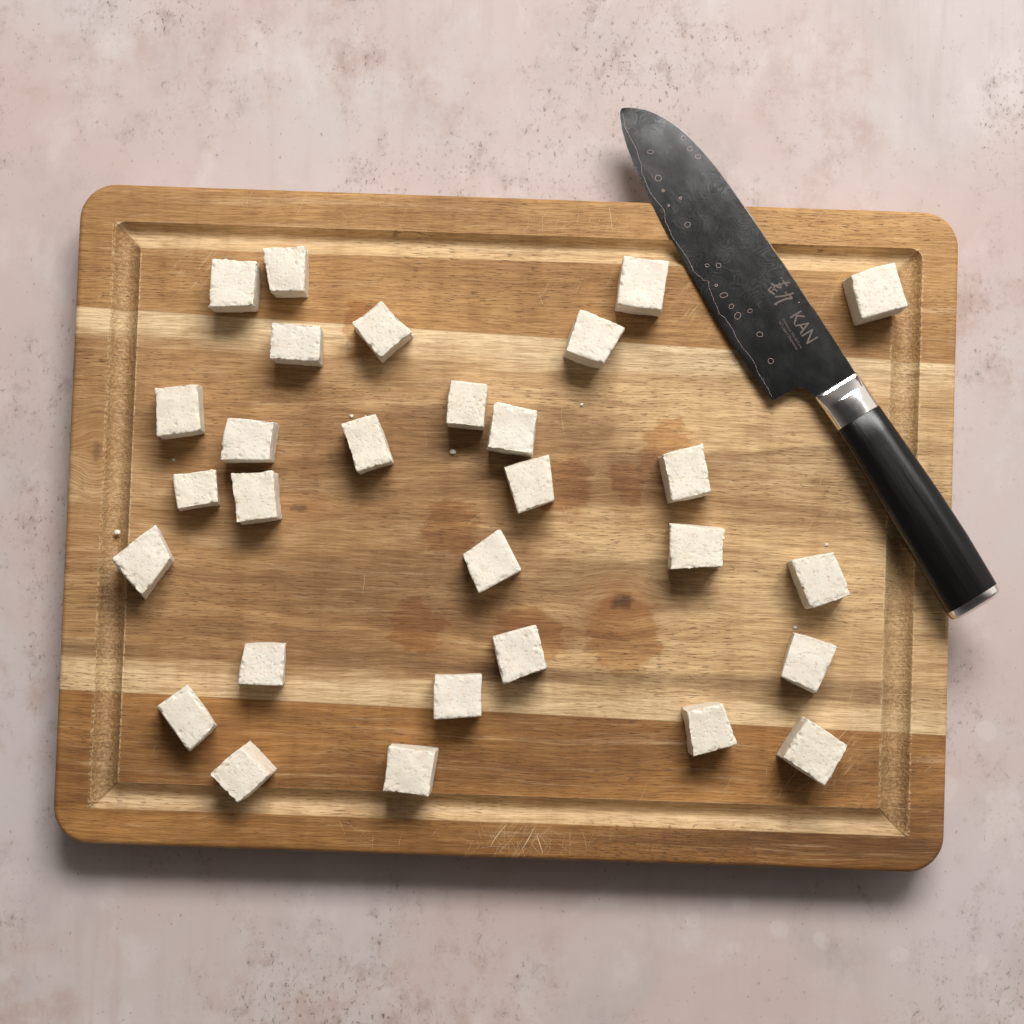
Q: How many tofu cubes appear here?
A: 29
